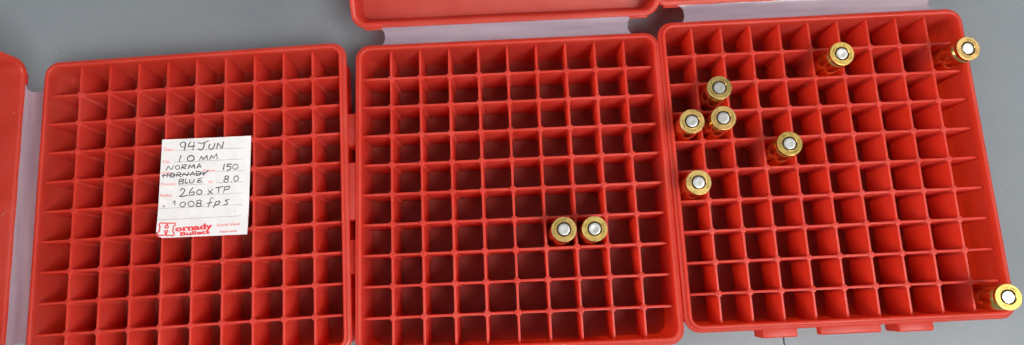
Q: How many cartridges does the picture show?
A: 10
